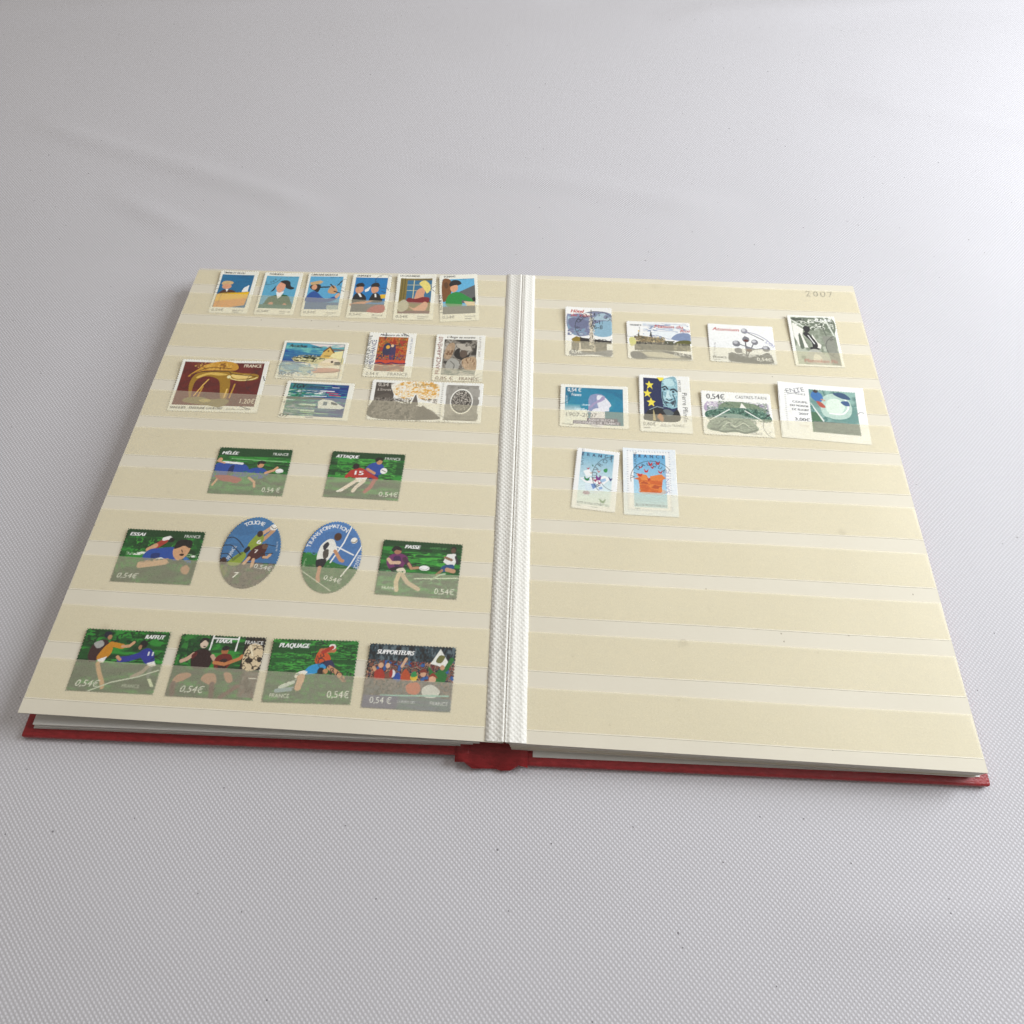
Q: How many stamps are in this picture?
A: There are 32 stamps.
